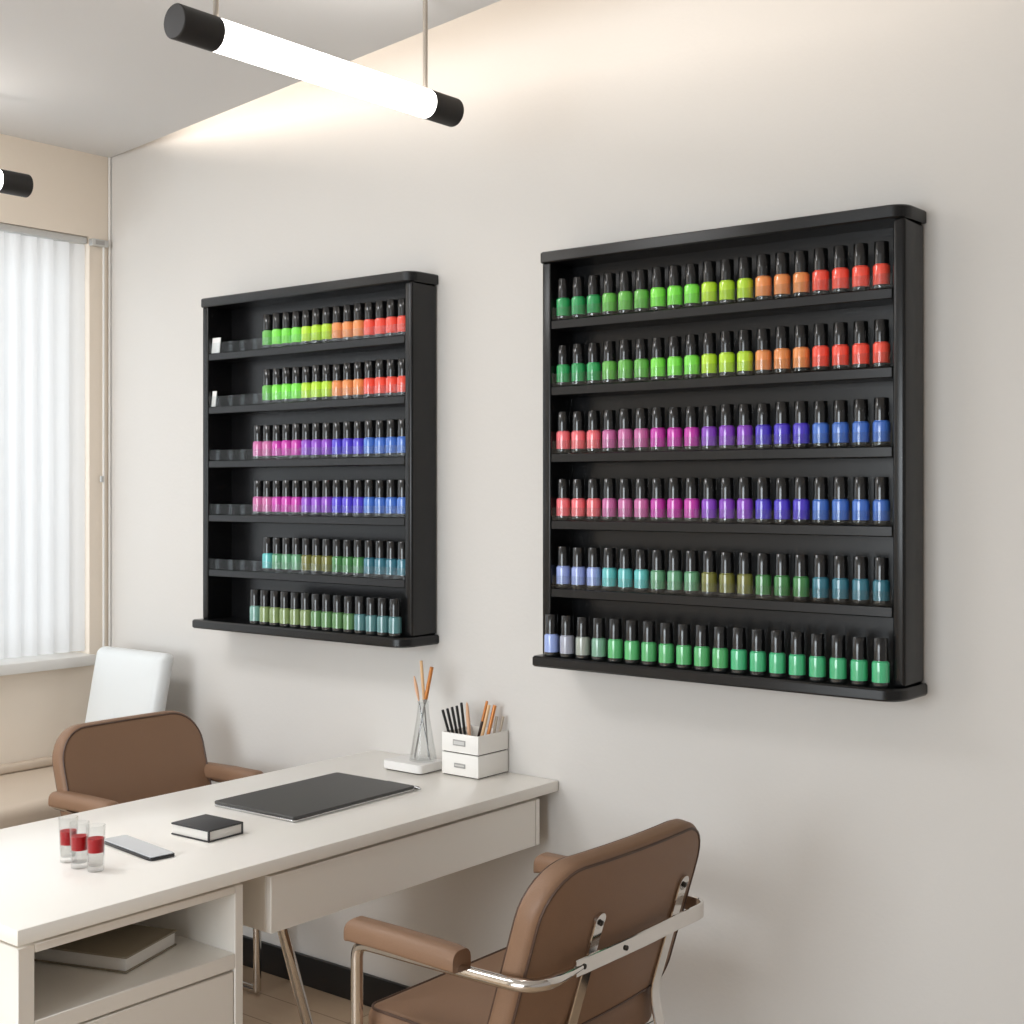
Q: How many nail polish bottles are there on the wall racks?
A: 200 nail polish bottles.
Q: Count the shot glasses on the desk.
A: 3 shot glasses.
